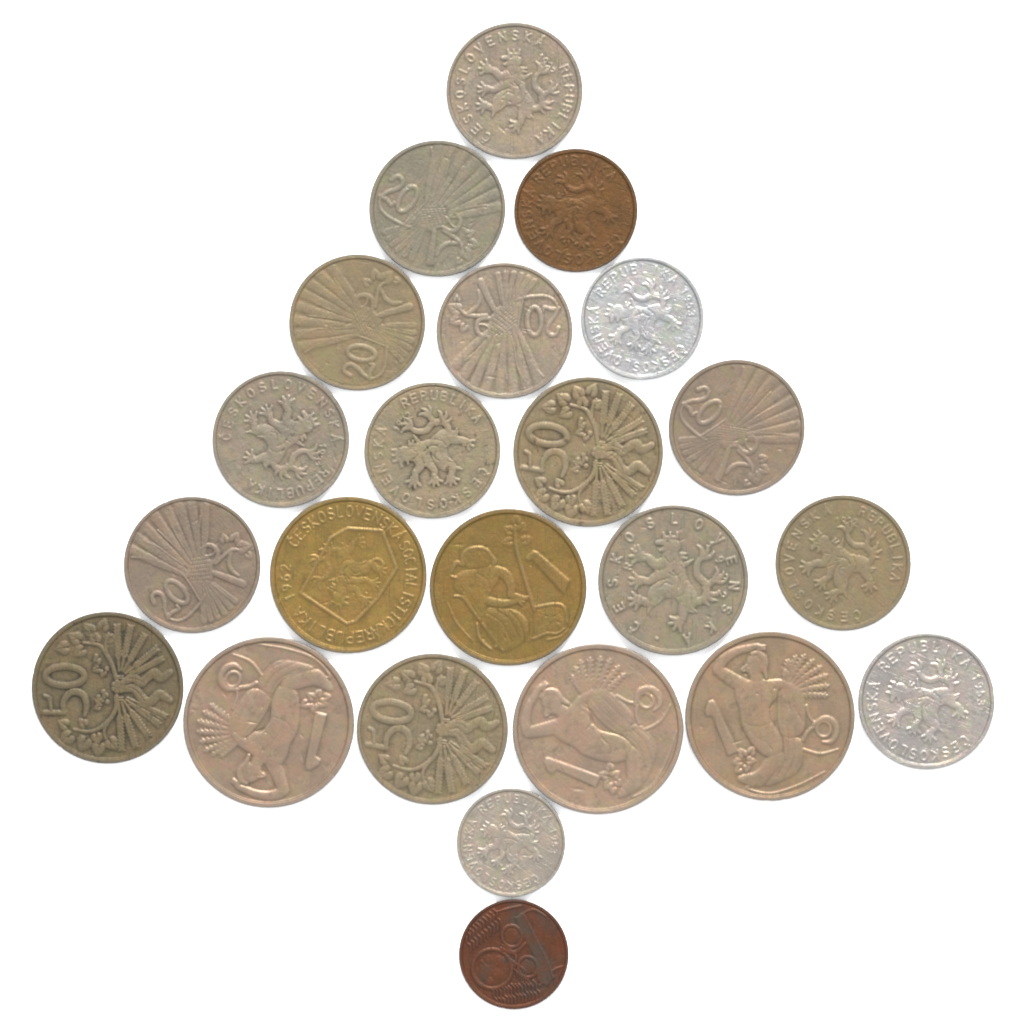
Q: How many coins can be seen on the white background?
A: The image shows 23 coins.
